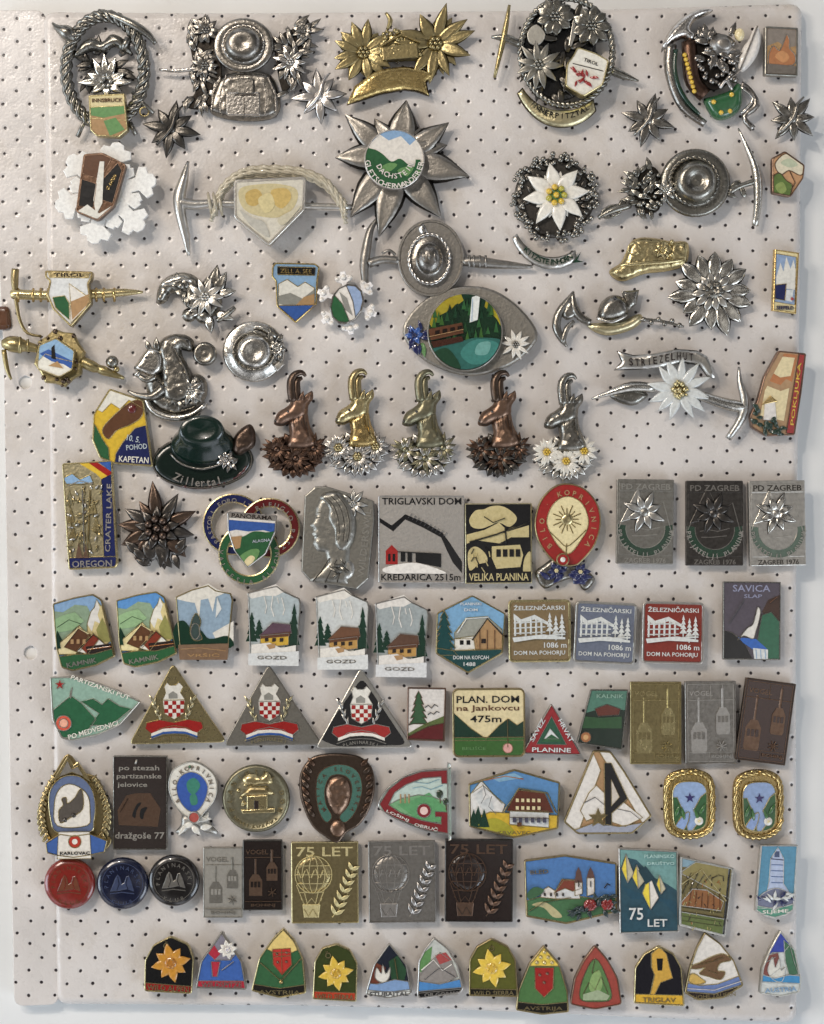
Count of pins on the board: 104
